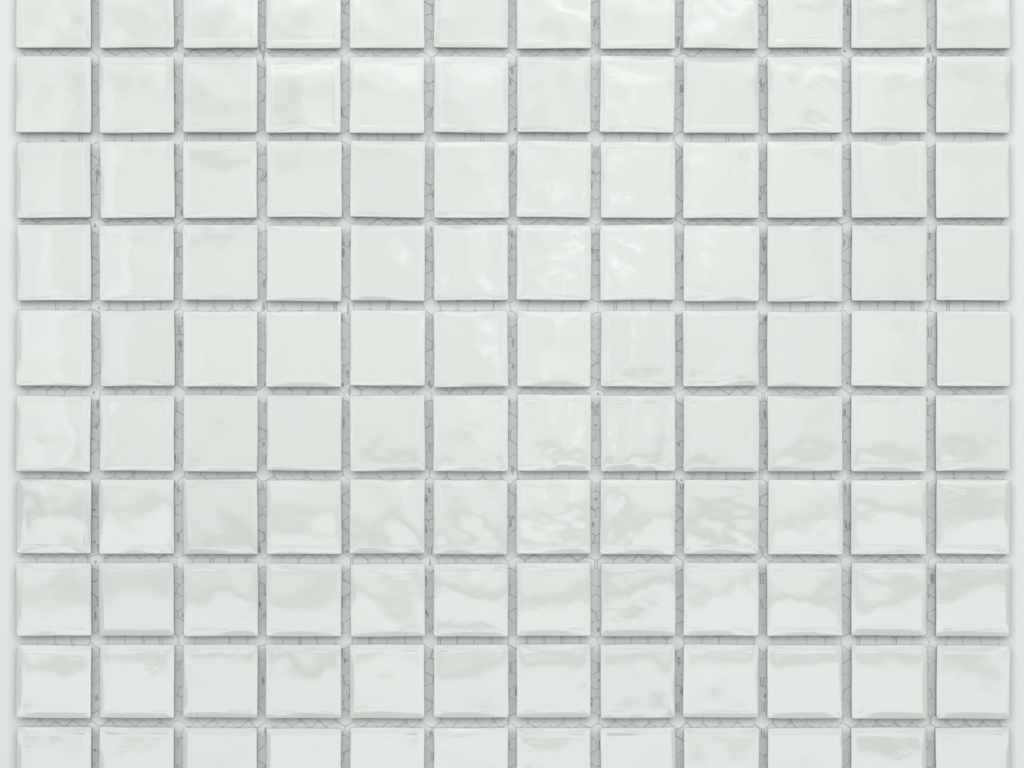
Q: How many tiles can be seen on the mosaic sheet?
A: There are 120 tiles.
